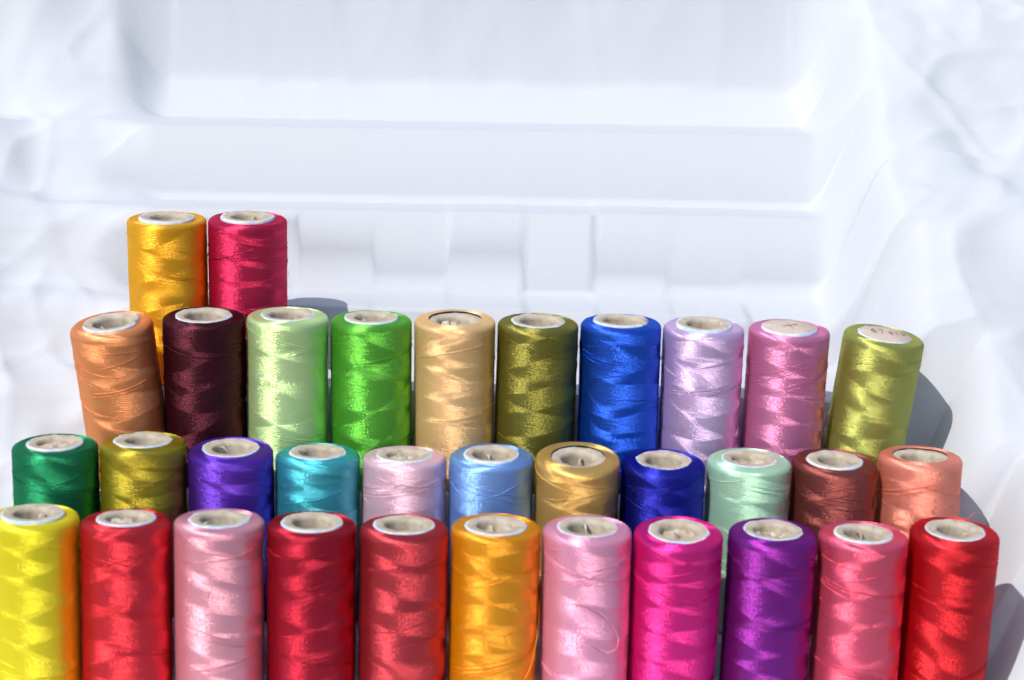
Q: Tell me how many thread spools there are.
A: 34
